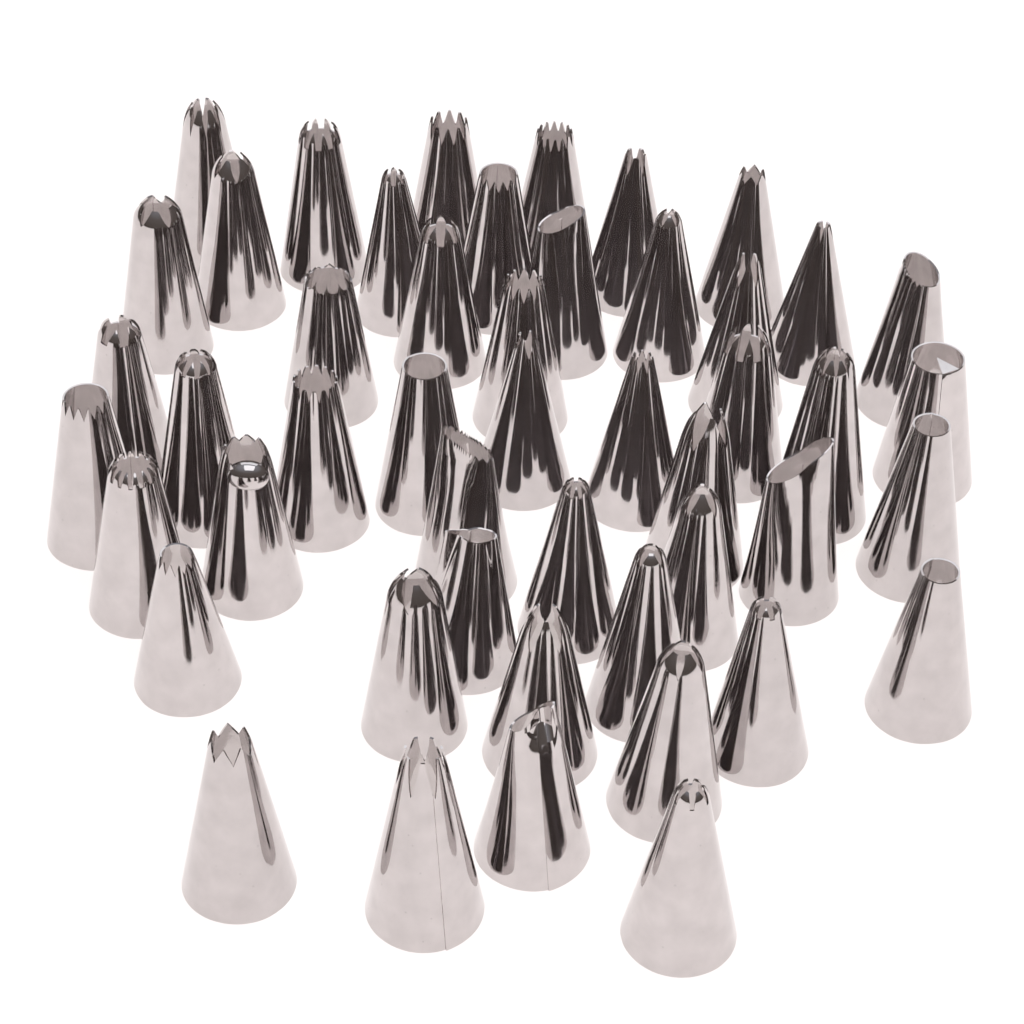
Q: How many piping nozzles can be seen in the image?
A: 48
